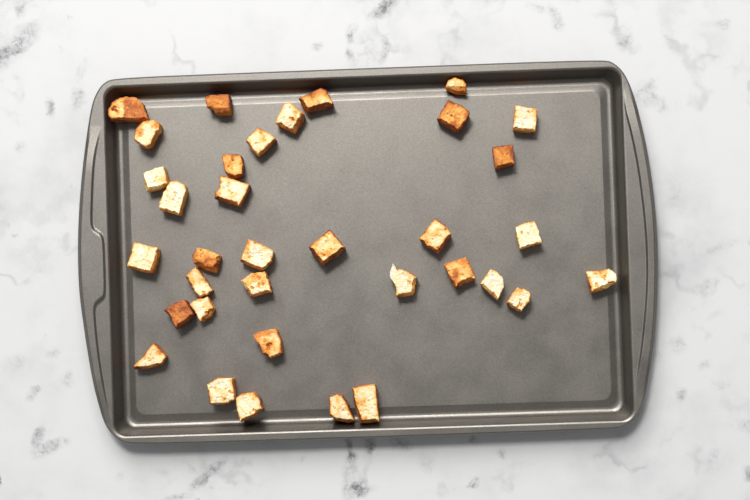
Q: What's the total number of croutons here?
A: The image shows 35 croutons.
